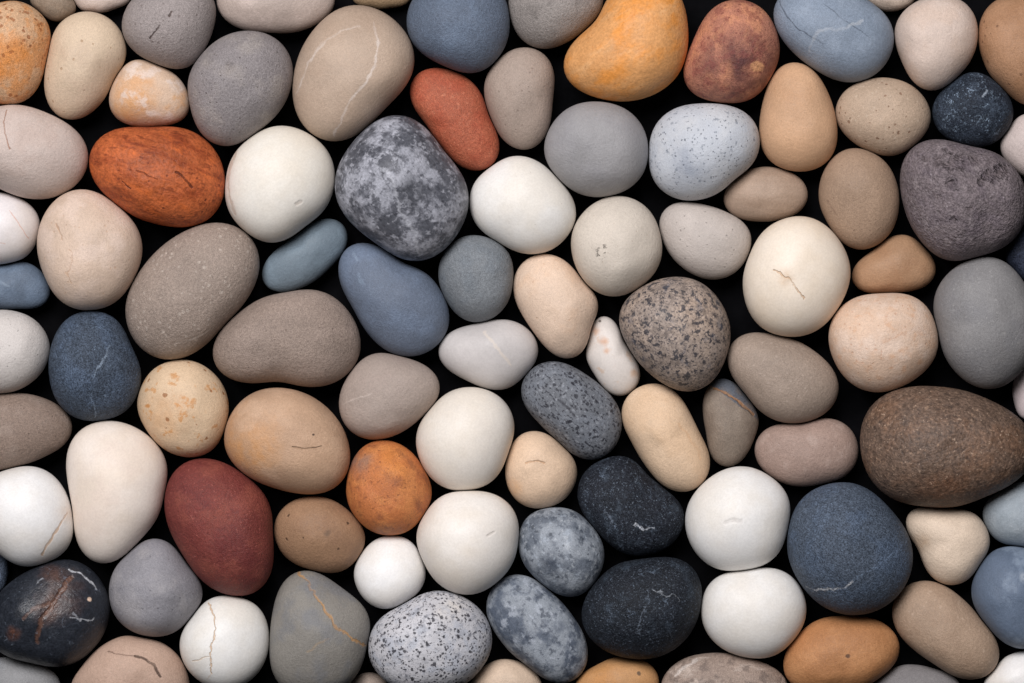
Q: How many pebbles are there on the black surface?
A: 101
